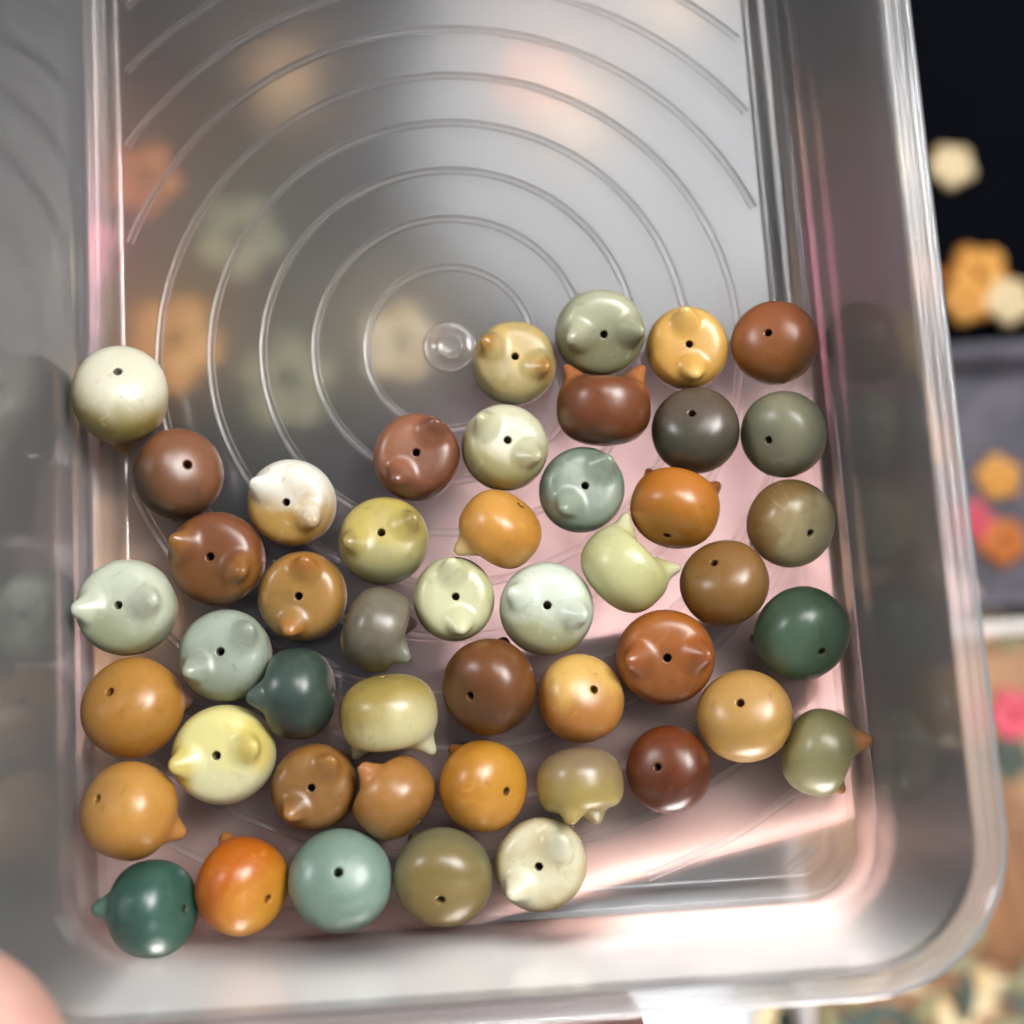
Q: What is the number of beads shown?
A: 47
